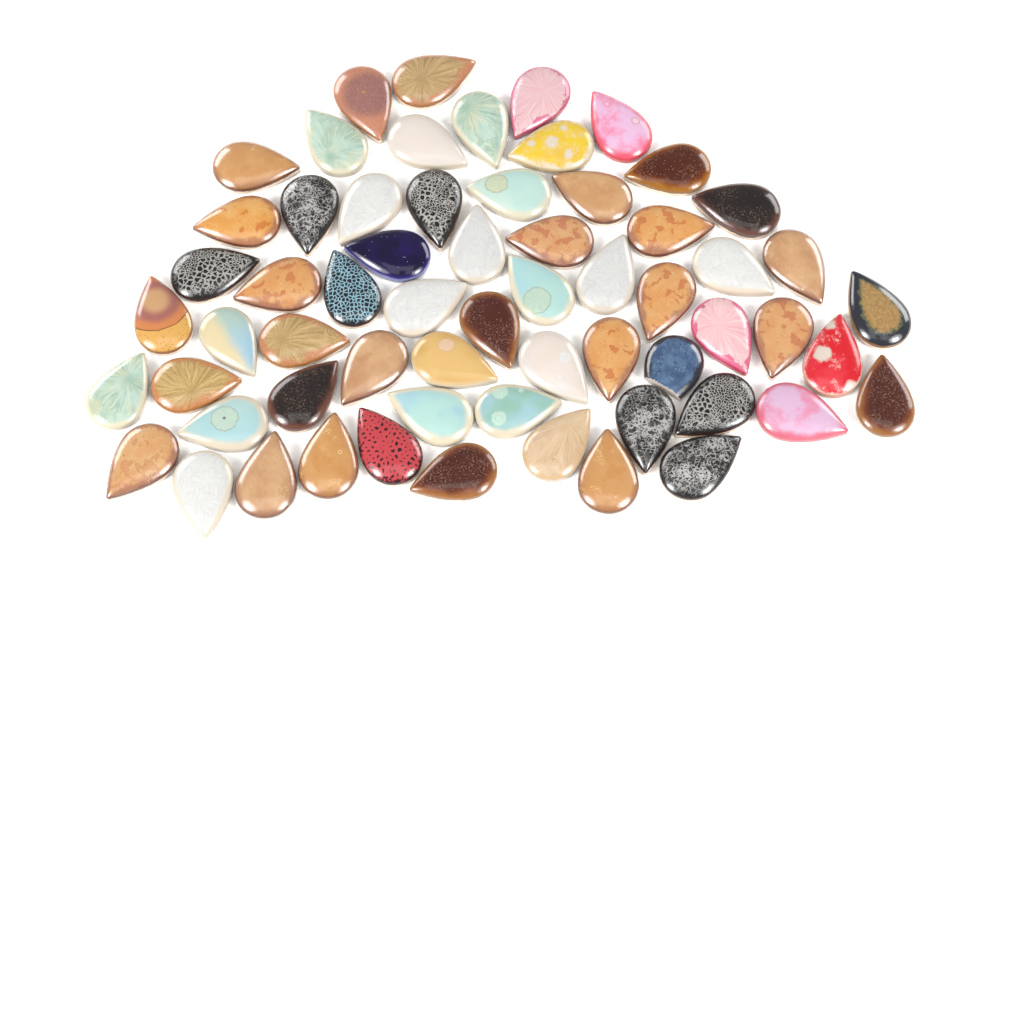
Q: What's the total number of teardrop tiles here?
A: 62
